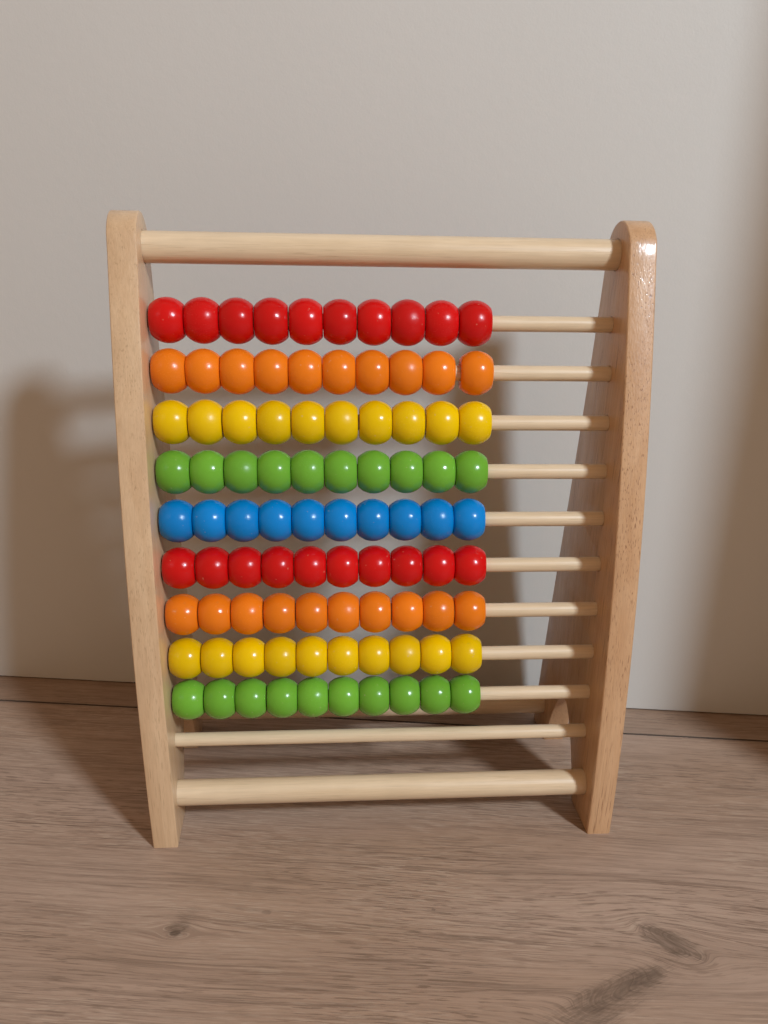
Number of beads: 90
